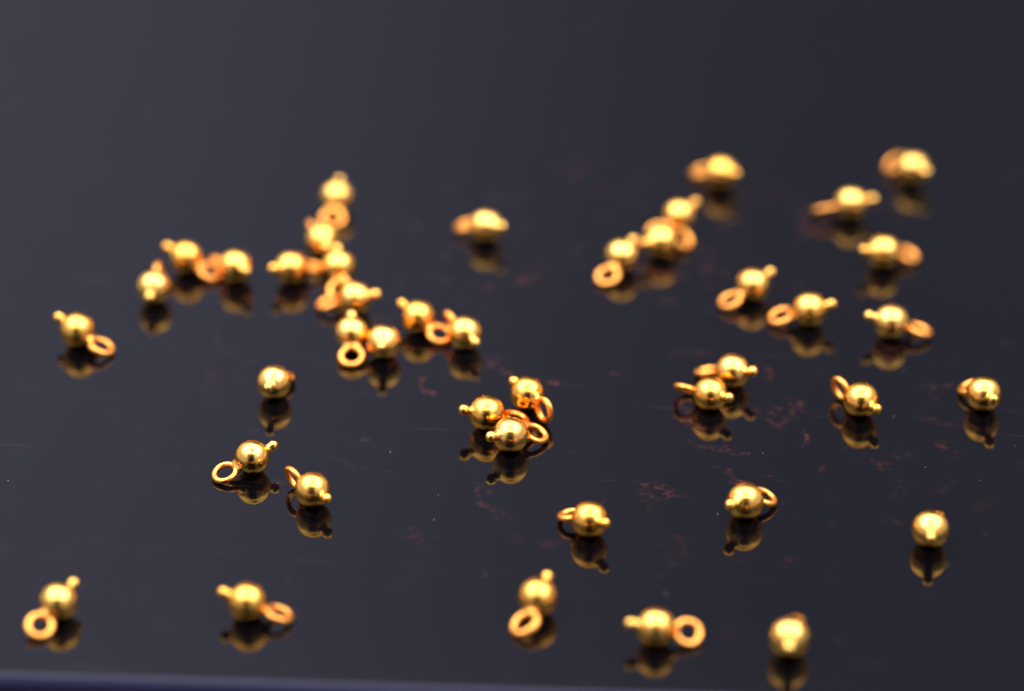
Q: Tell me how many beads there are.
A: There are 42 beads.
